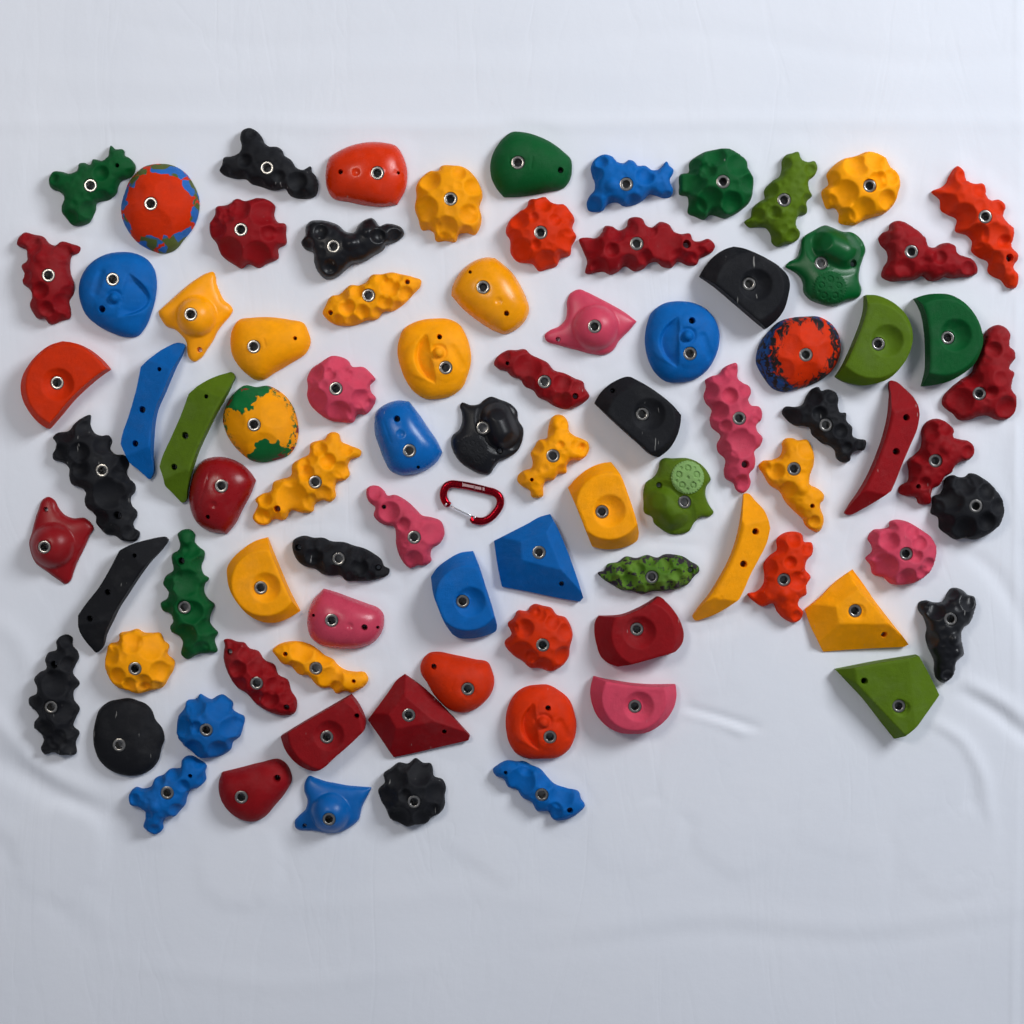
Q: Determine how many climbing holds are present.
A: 86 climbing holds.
